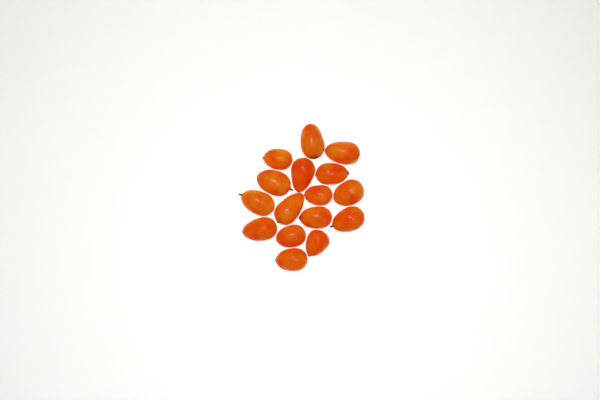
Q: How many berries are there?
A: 16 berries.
